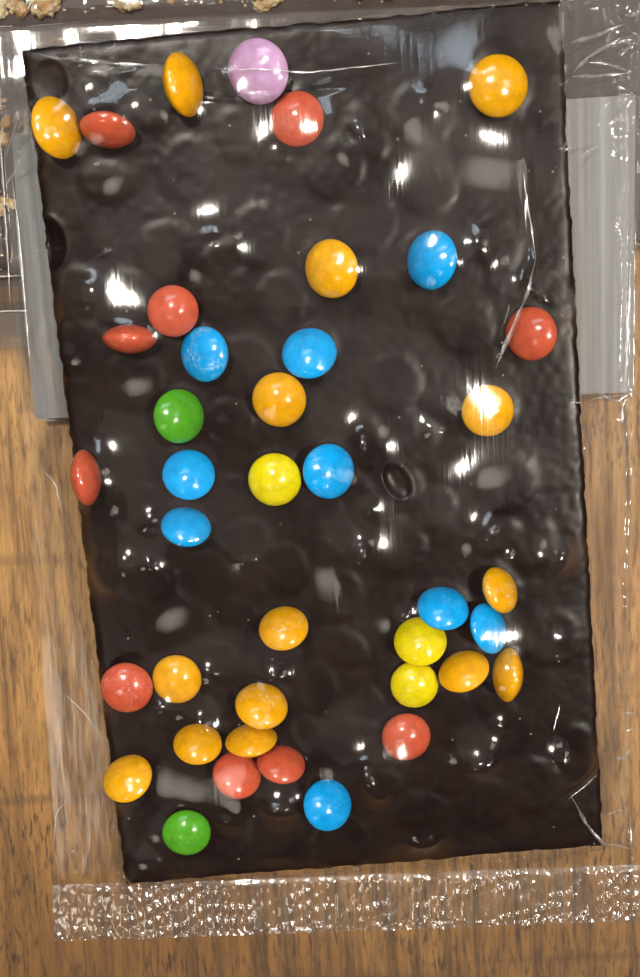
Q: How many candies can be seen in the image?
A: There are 40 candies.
